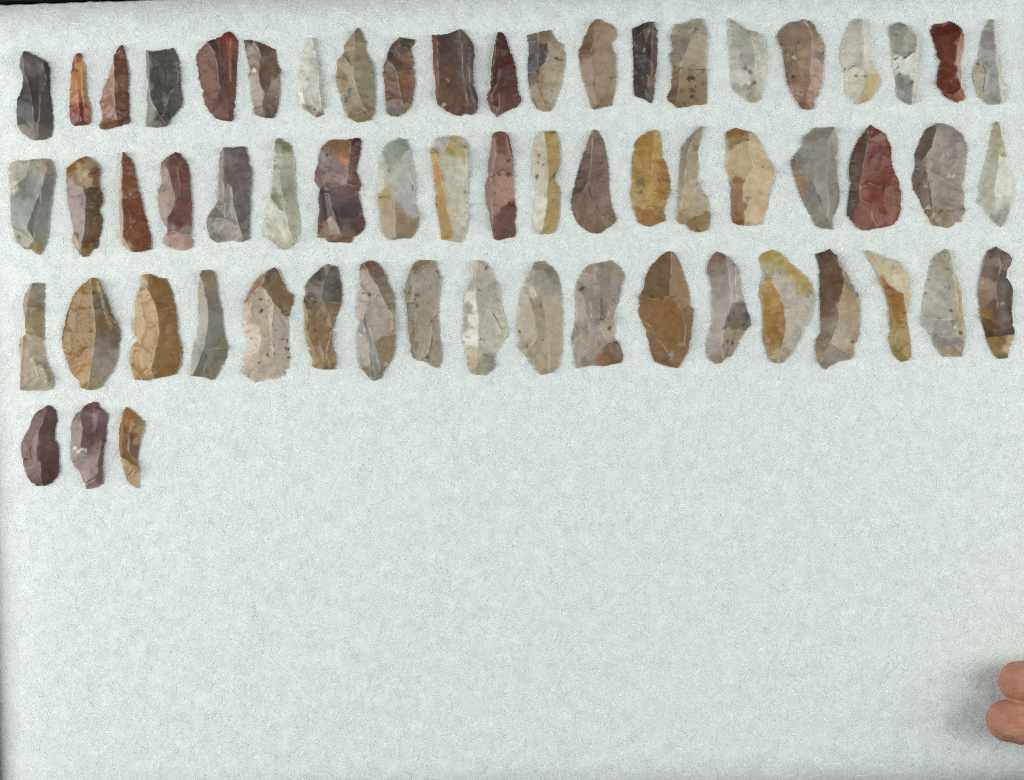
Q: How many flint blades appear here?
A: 61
